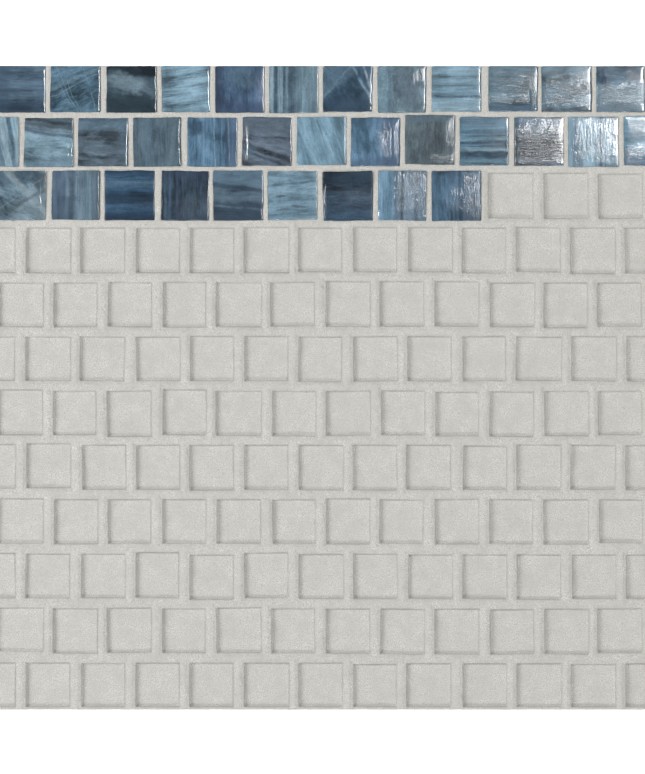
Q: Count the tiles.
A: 34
